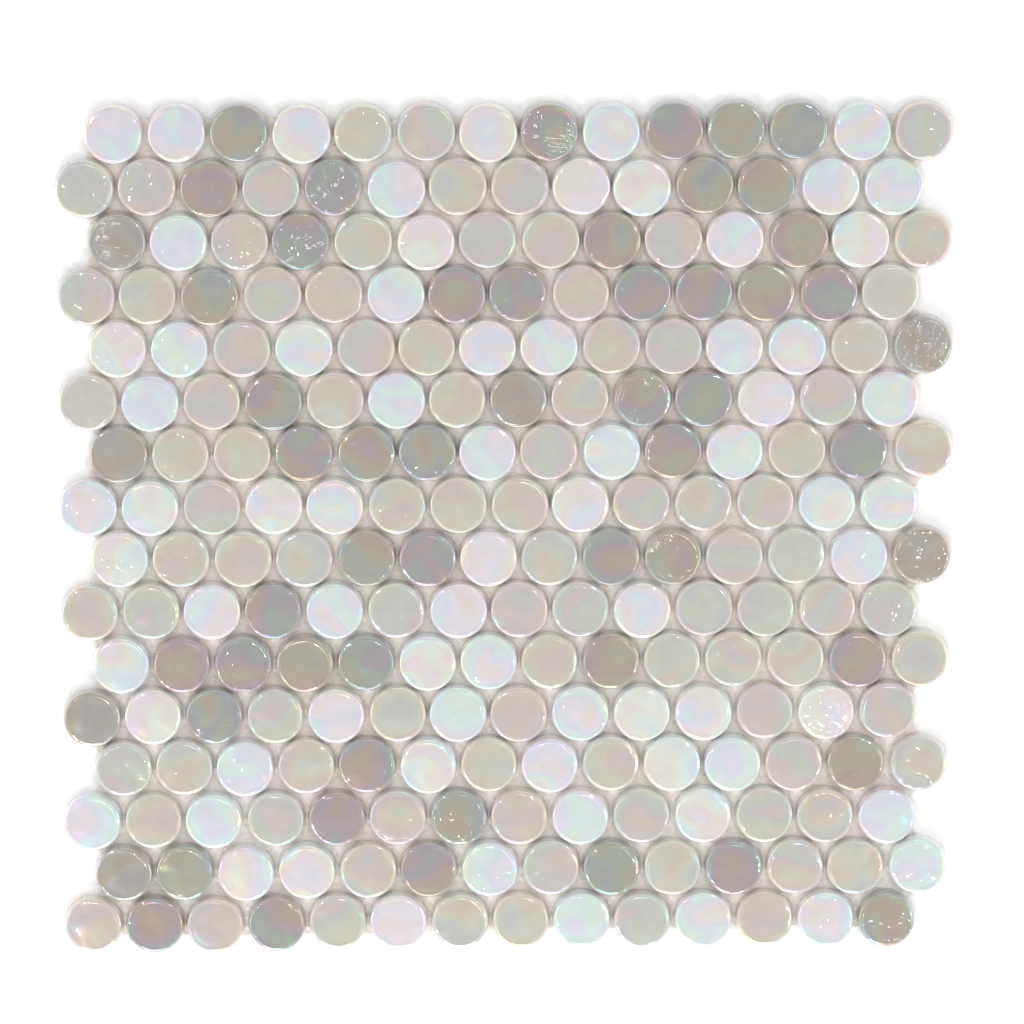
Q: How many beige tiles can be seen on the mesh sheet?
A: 95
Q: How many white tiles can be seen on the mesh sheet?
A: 72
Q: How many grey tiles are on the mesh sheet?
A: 57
